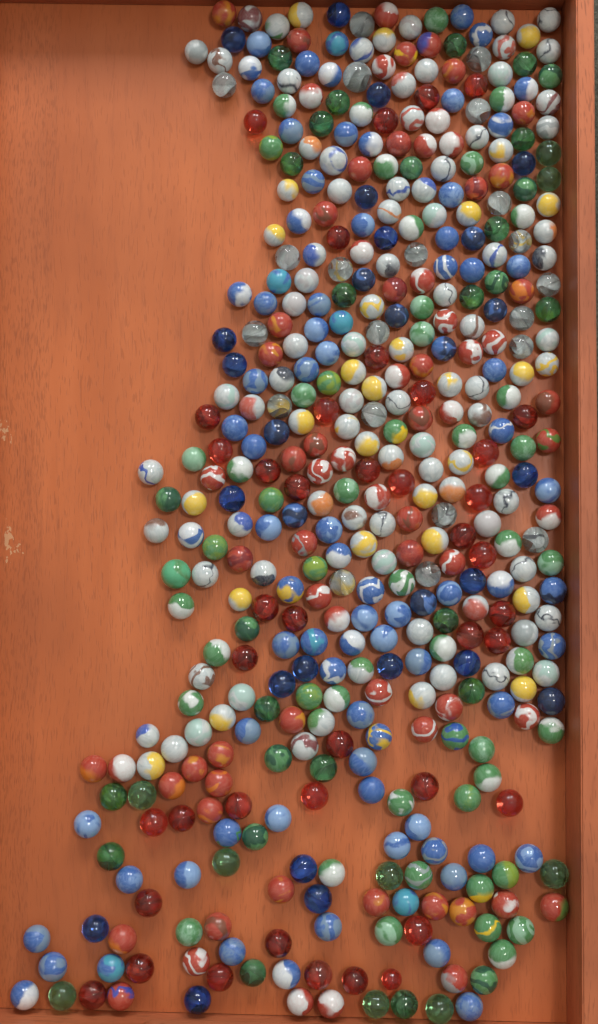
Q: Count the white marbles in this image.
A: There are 127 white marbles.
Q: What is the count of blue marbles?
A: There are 109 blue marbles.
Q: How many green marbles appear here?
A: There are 86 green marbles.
